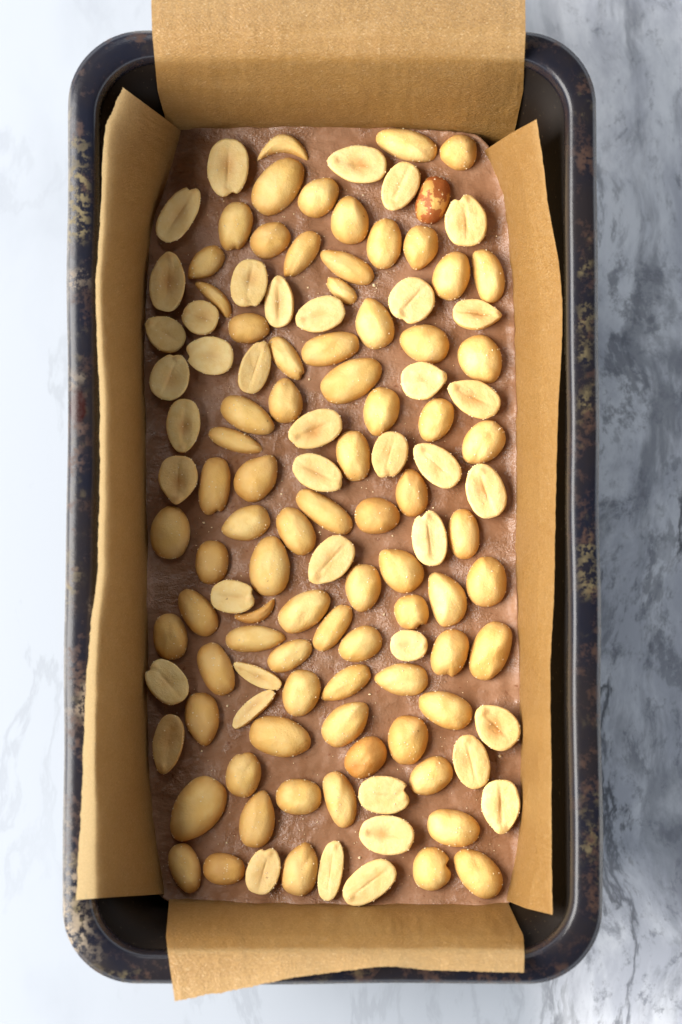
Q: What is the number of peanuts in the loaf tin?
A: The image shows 121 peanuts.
